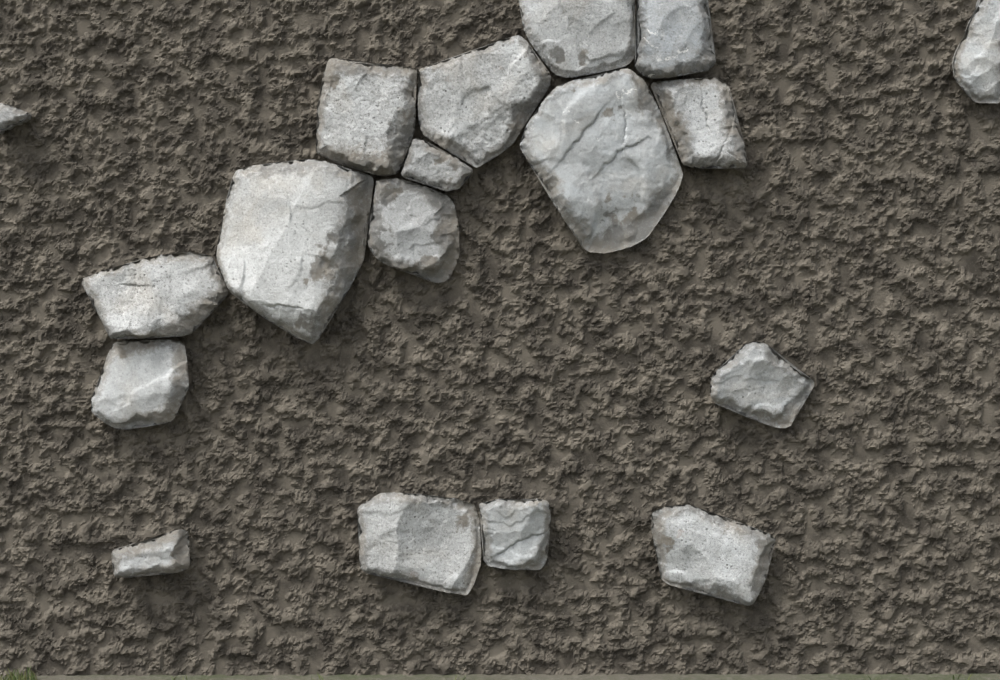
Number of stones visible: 18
